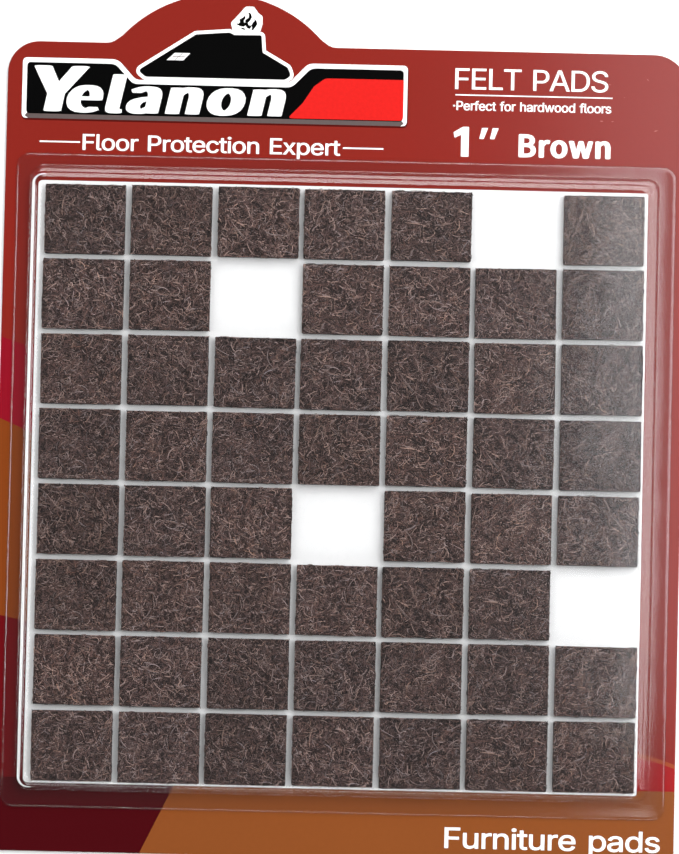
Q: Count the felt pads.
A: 52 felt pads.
